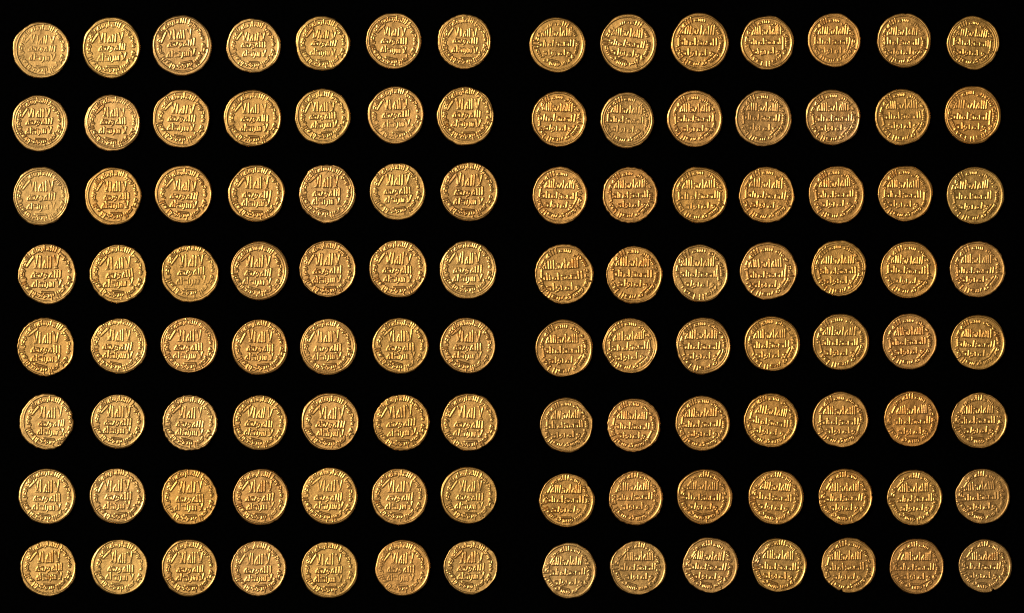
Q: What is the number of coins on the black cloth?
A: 112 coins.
